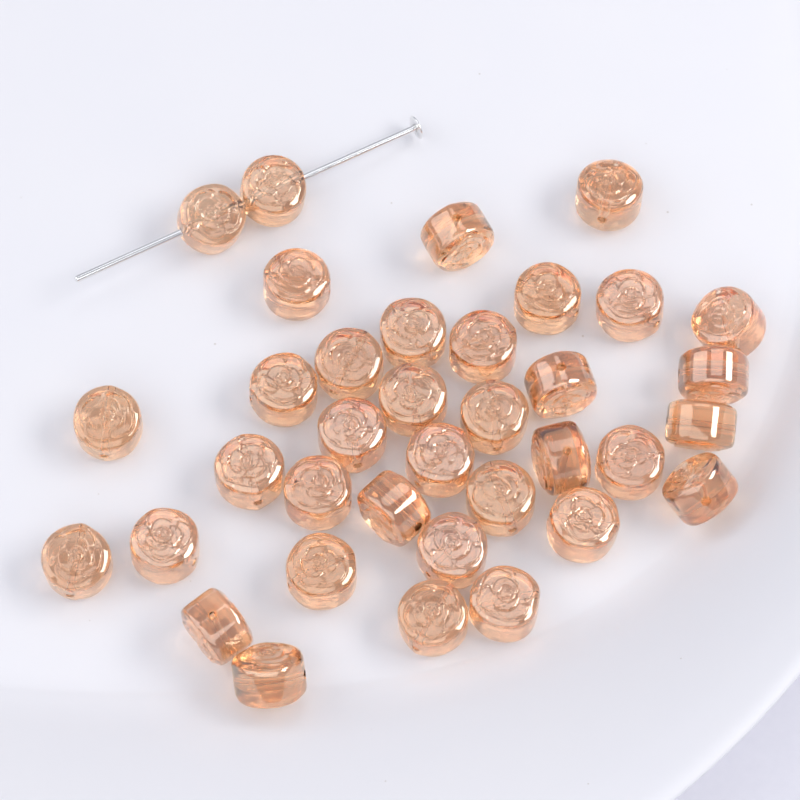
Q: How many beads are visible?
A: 36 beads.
